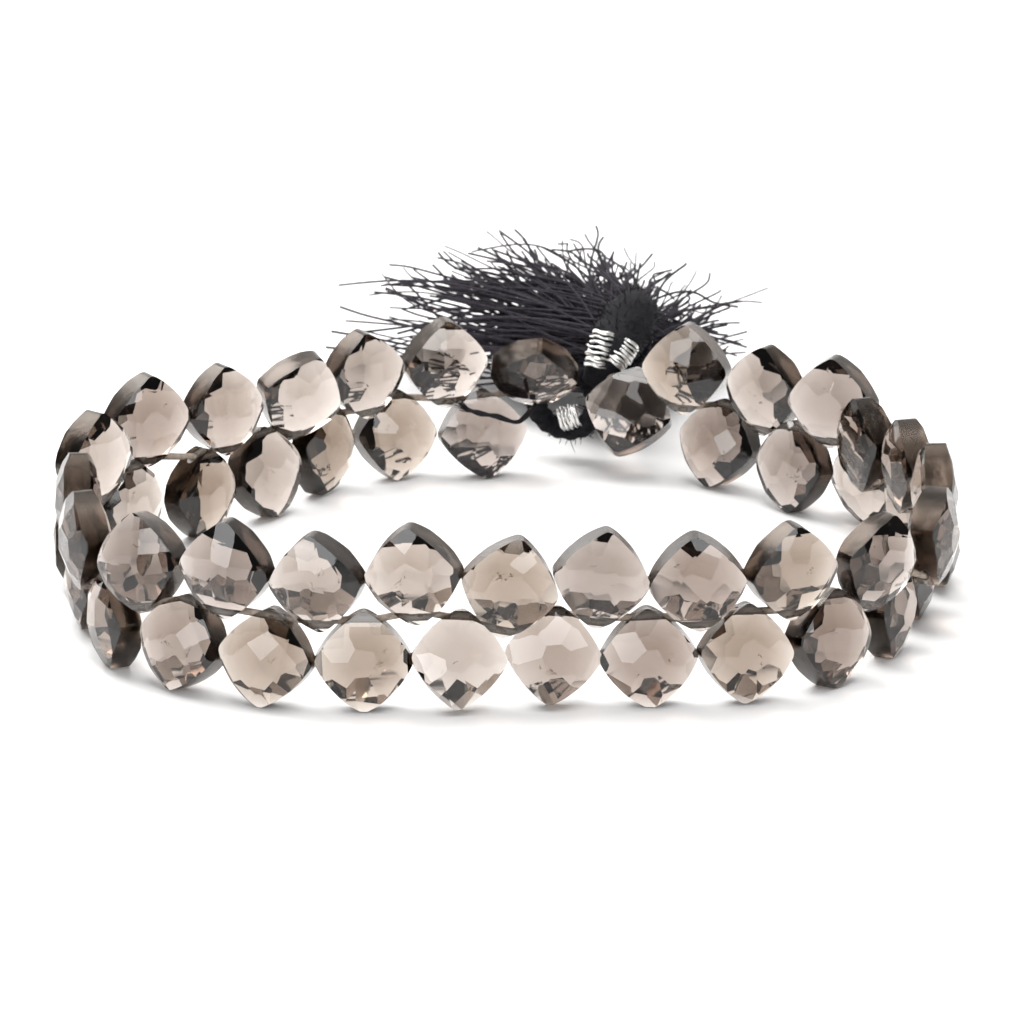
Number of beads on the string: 50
